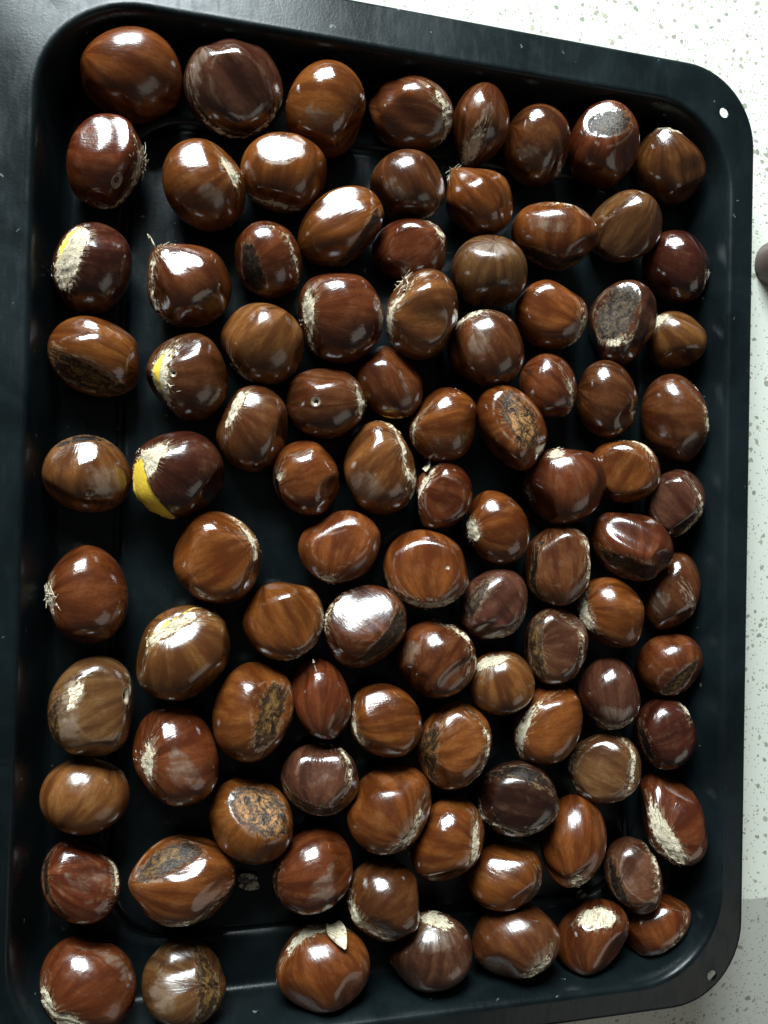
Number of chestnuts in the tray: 95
